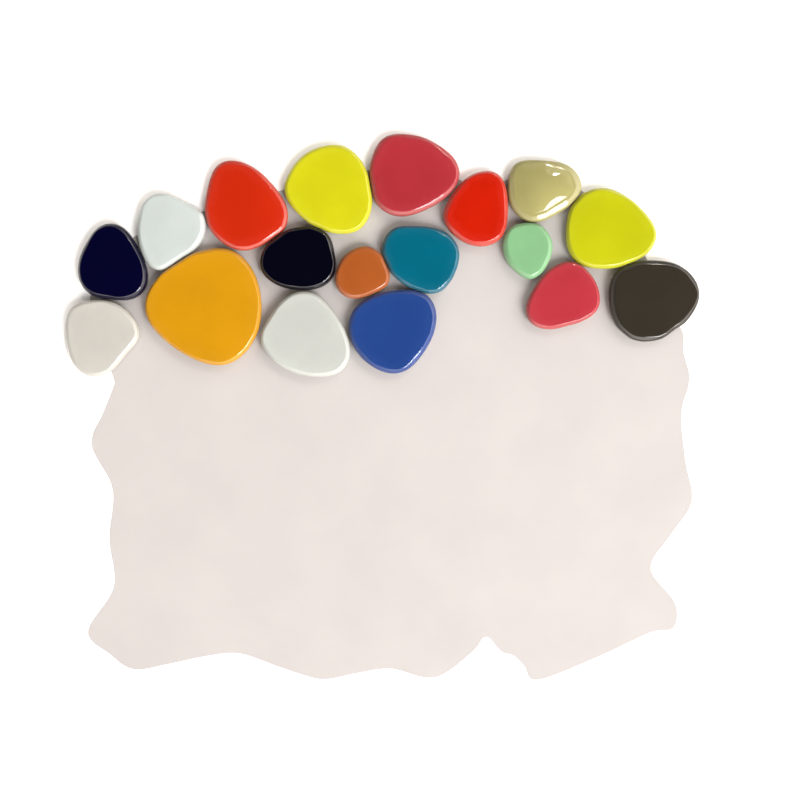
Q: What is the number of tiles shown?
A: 18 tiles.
